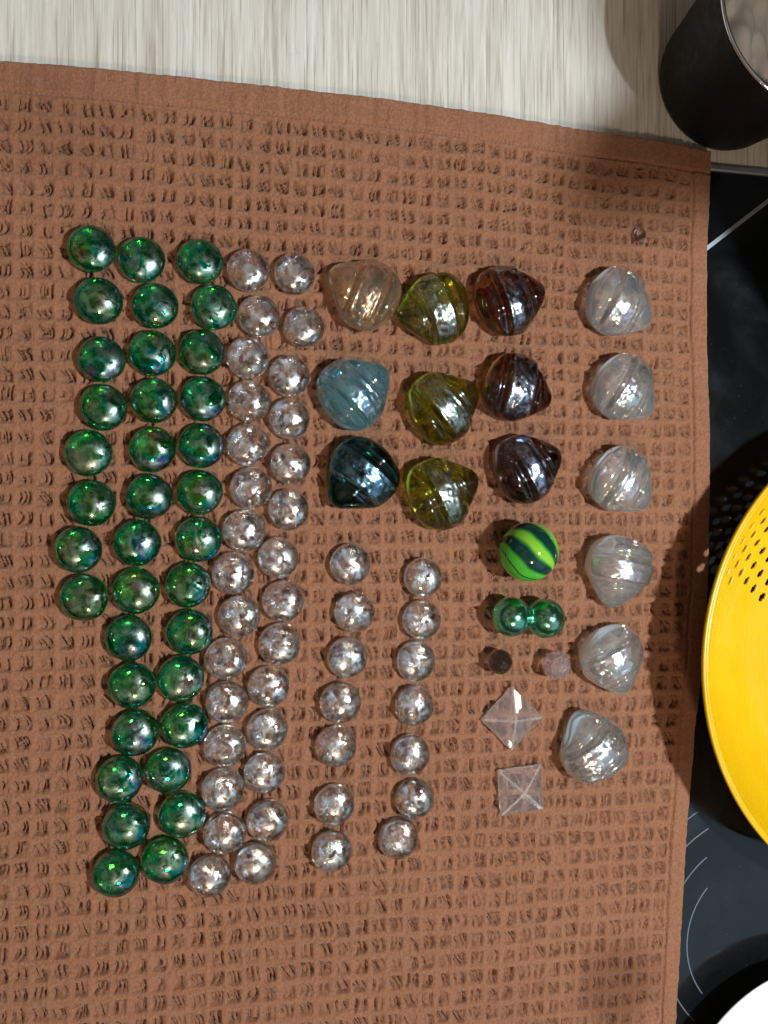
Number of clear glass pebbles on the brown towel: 43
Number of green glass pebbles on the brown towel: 36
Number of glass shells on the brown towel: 15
